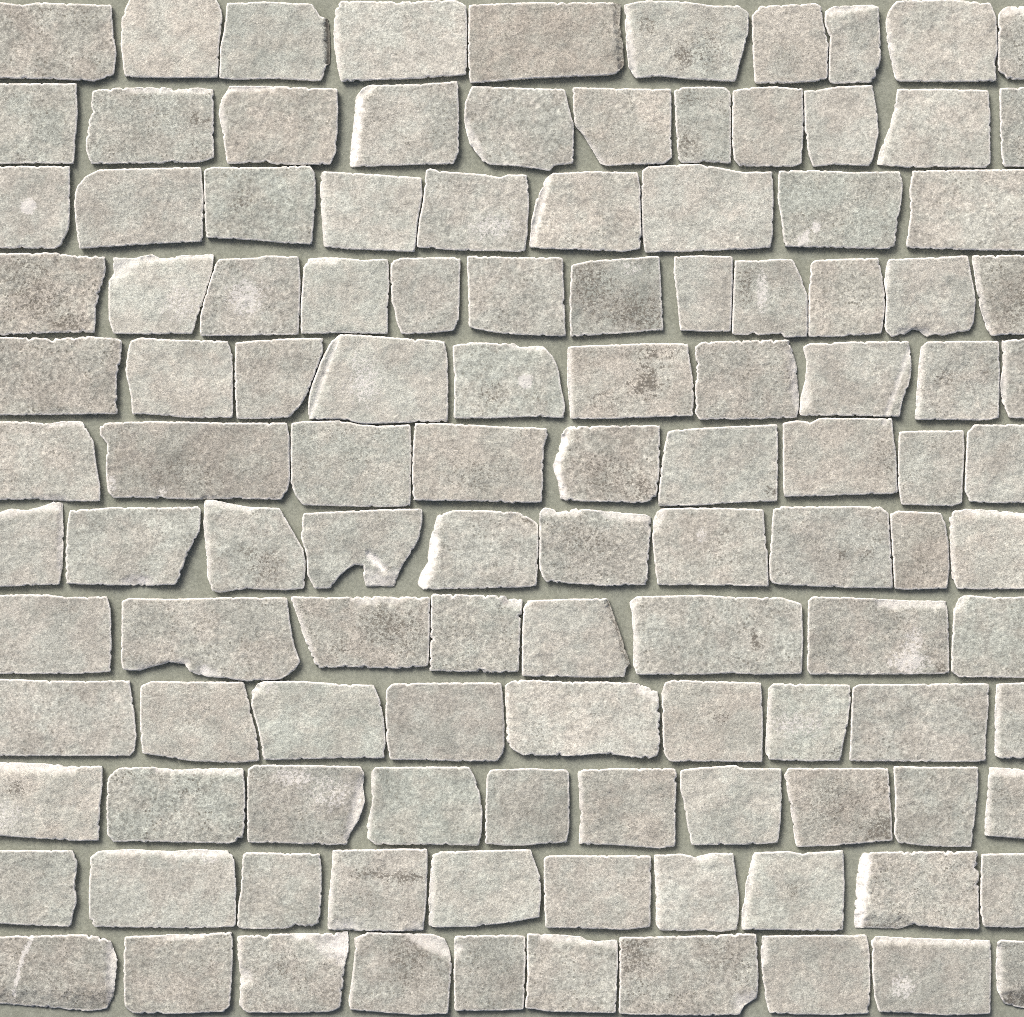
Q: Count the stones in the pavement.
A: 118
